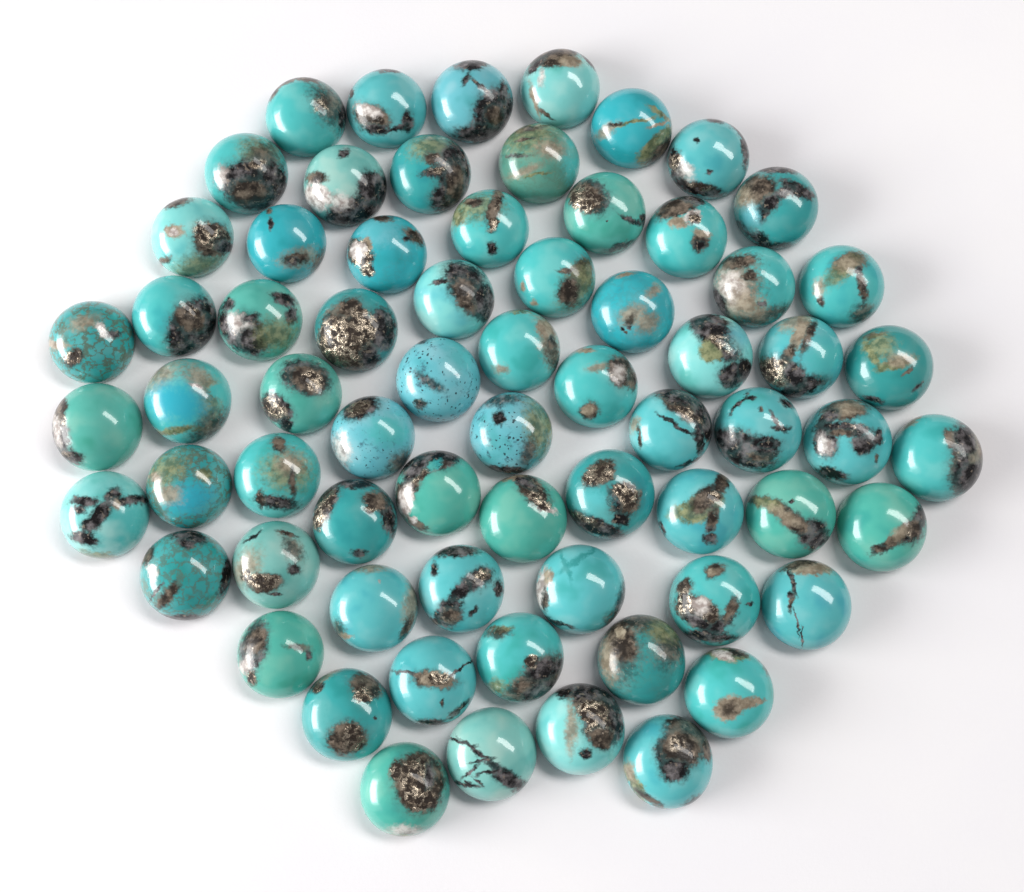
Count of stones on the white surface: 68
